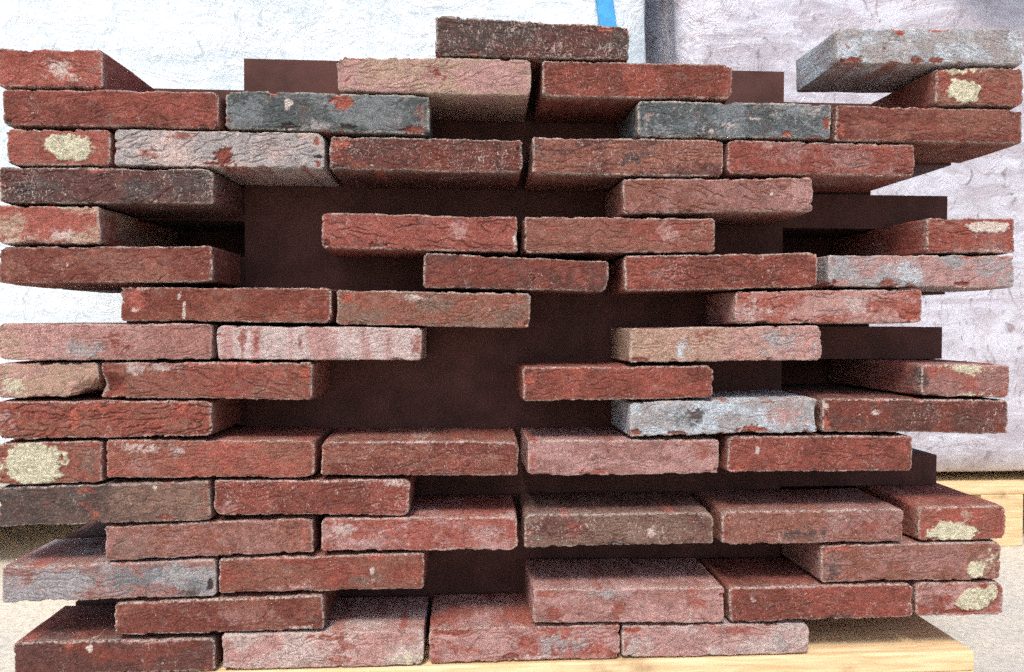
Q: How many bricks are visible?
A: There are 61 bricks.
